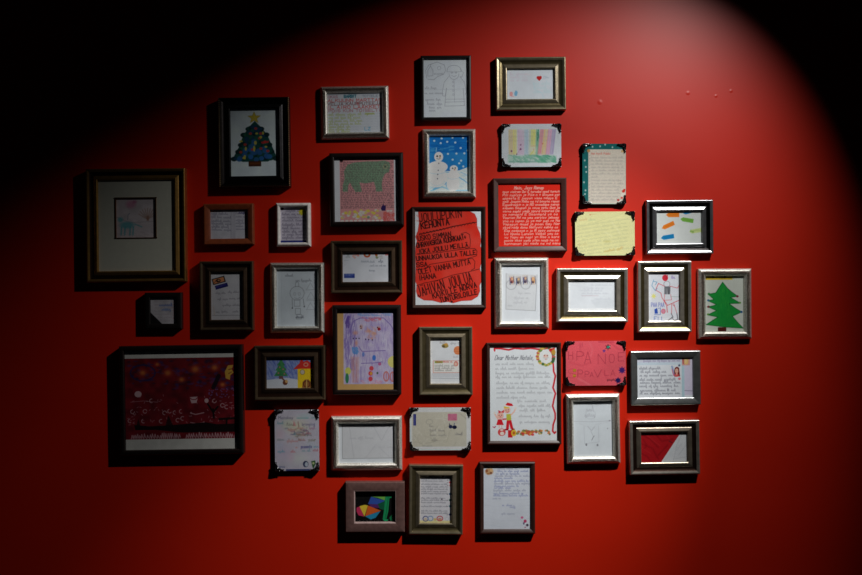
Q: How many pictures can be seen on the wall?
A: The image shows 38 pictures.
